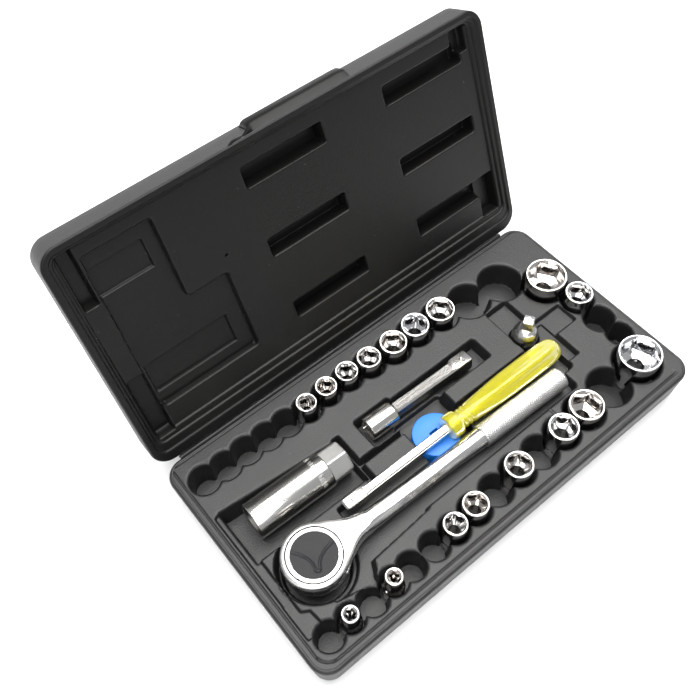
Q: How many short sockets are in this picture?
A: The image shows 17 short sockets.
